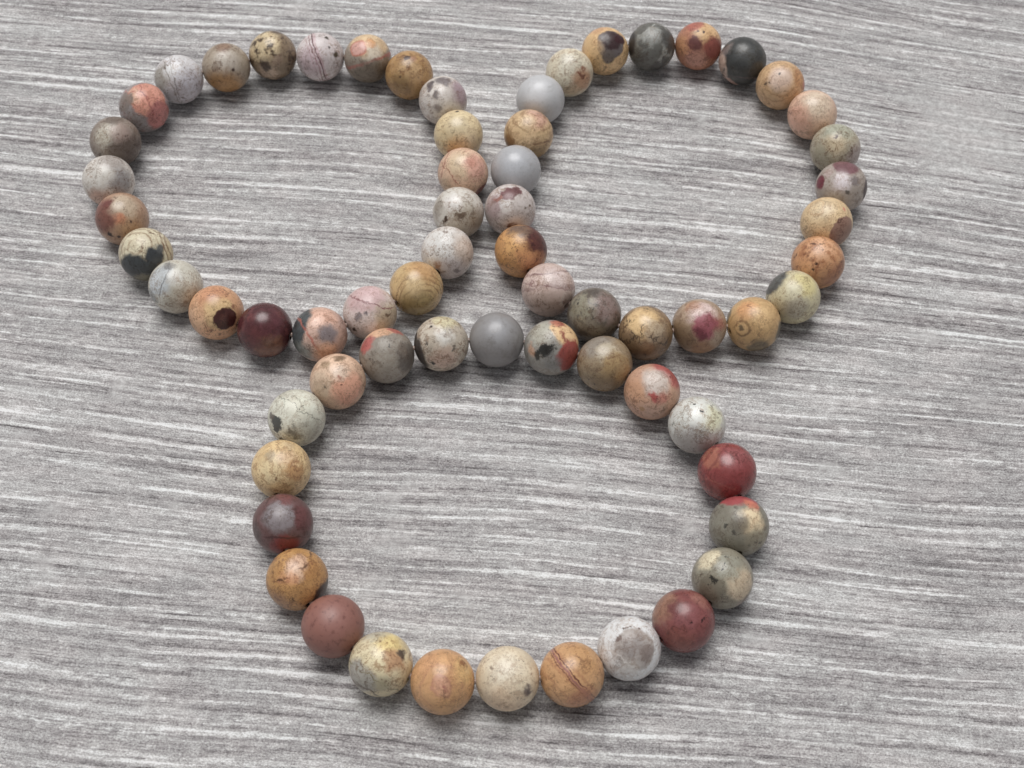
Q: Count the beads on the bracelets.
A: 66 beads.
